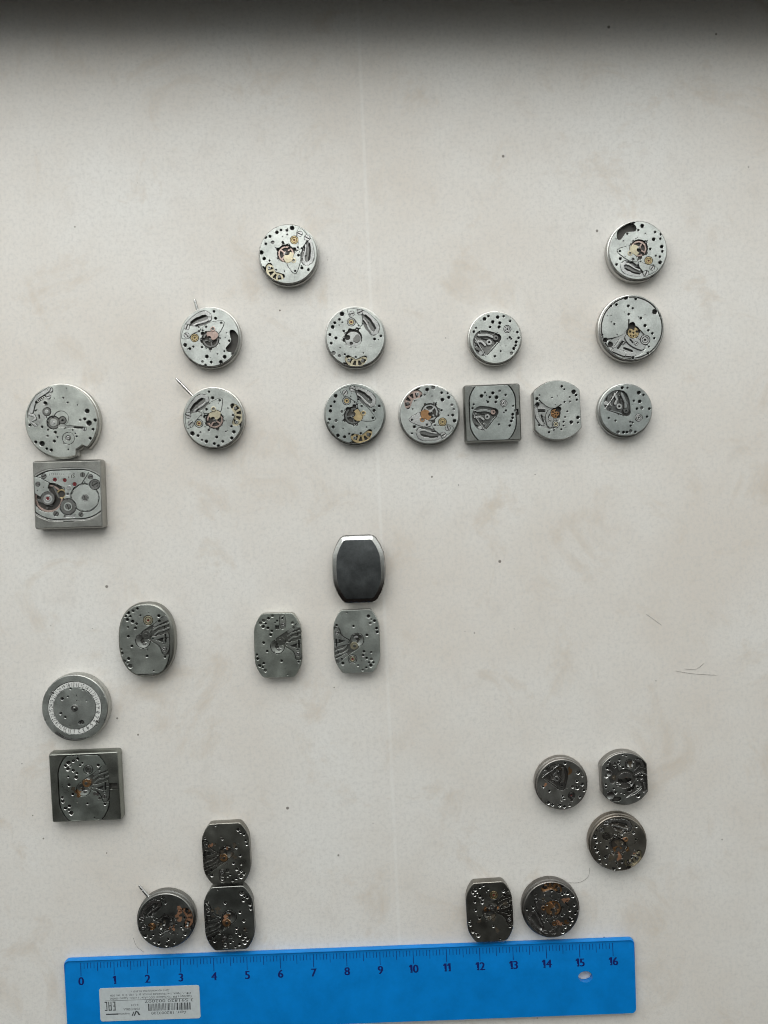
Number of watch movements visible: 27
